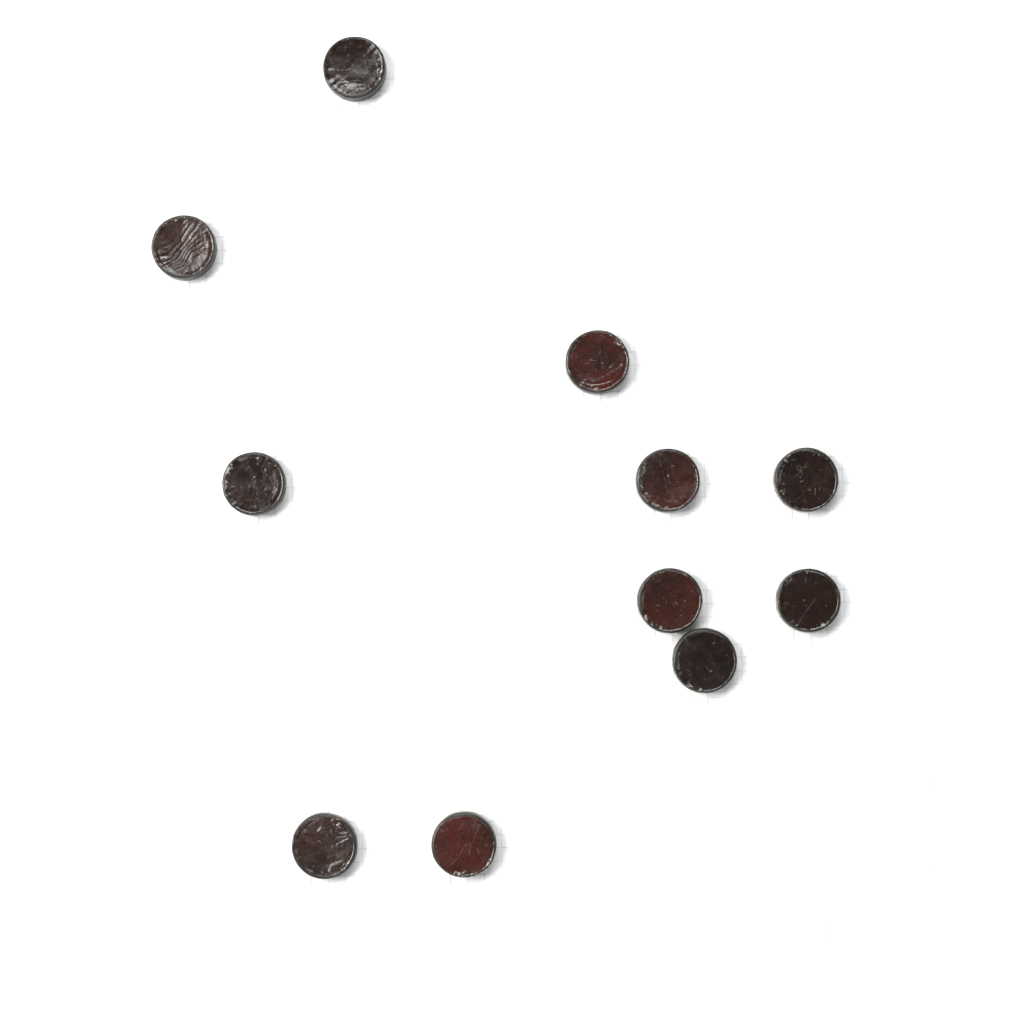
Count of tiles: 11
